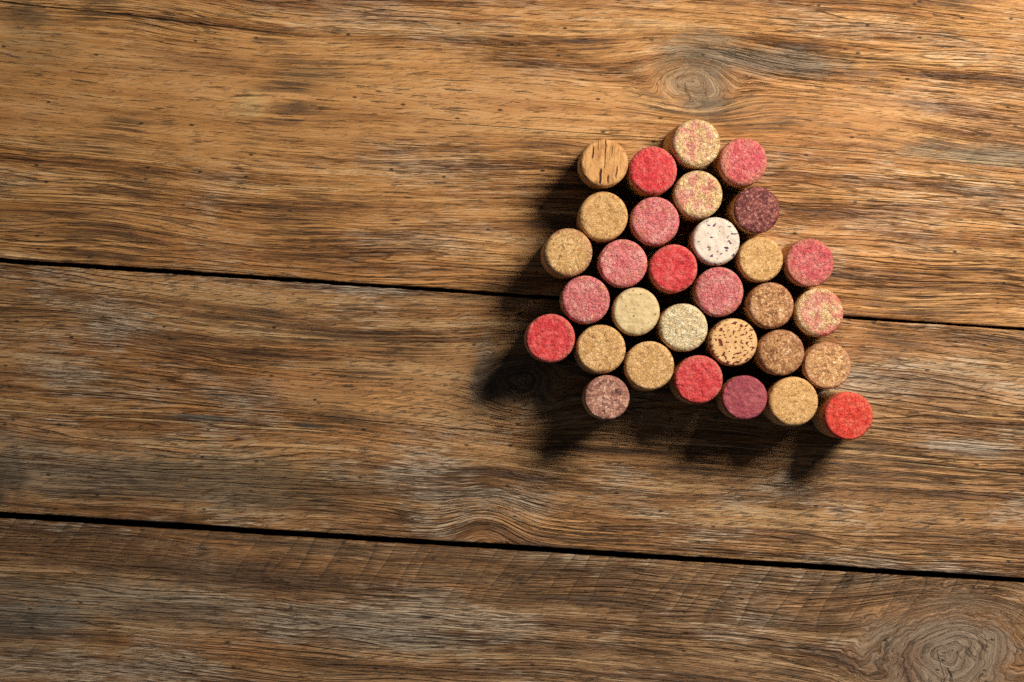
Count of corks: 31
